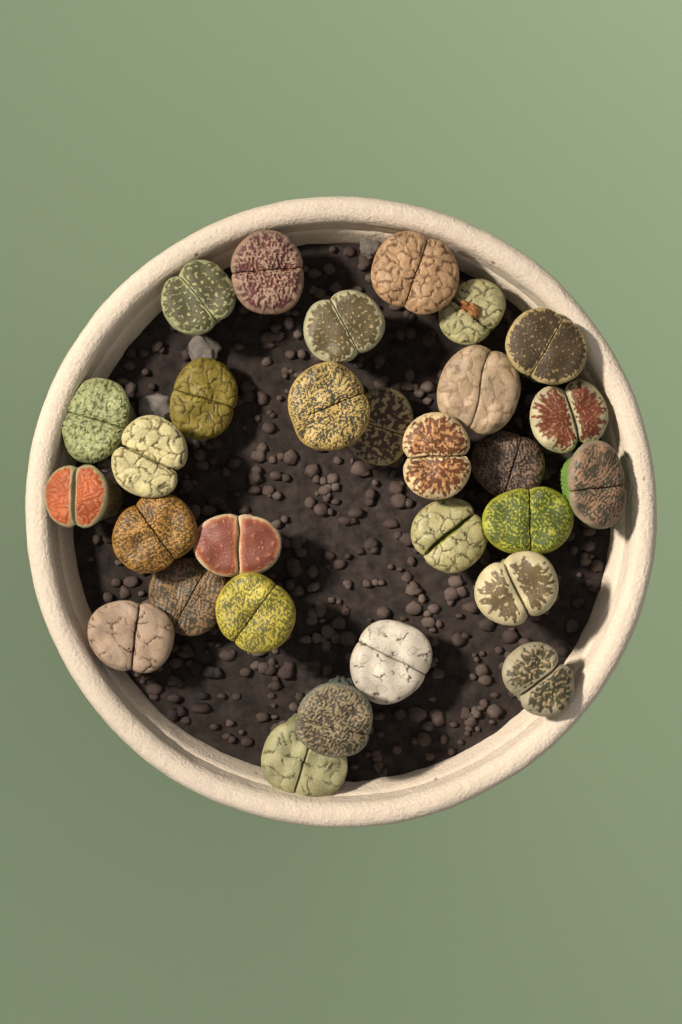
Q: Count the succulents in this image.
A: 29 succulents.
